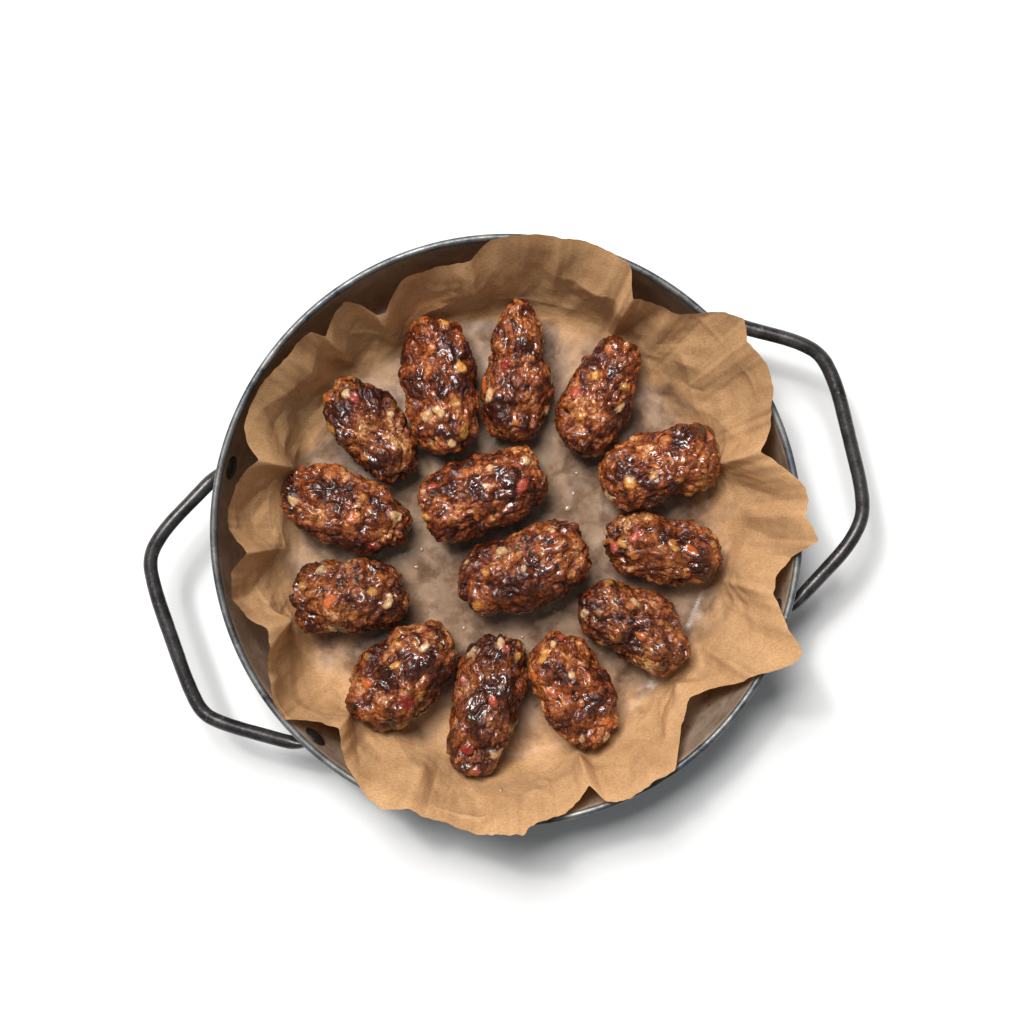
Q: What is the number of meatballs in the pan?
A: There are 14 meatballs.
